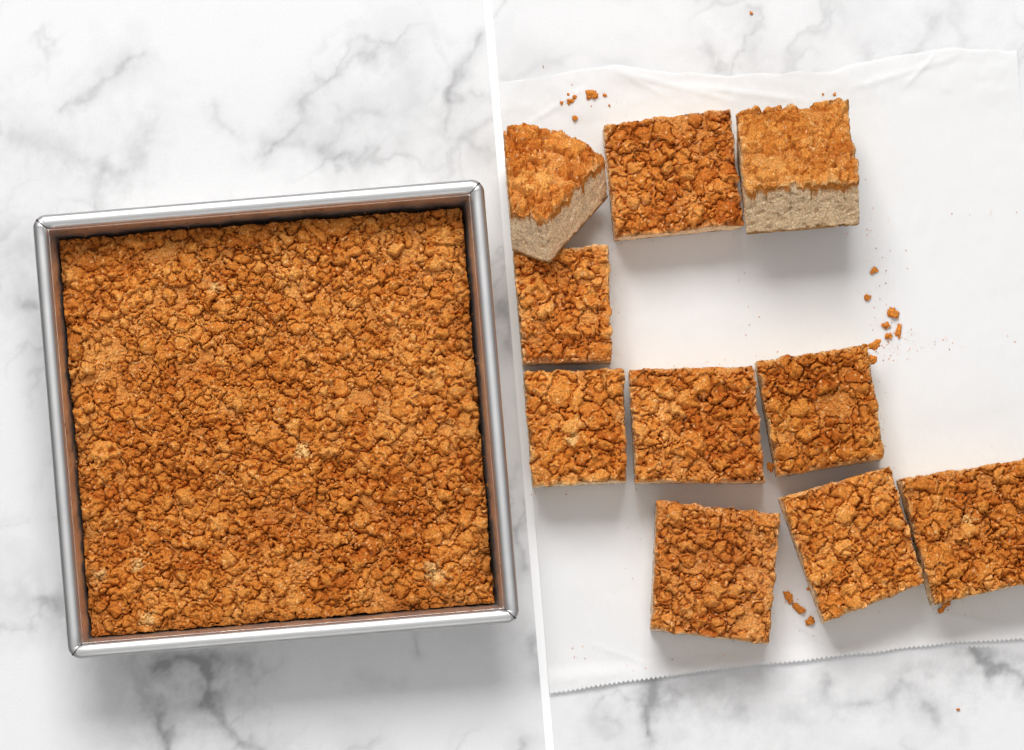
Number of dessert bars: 10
